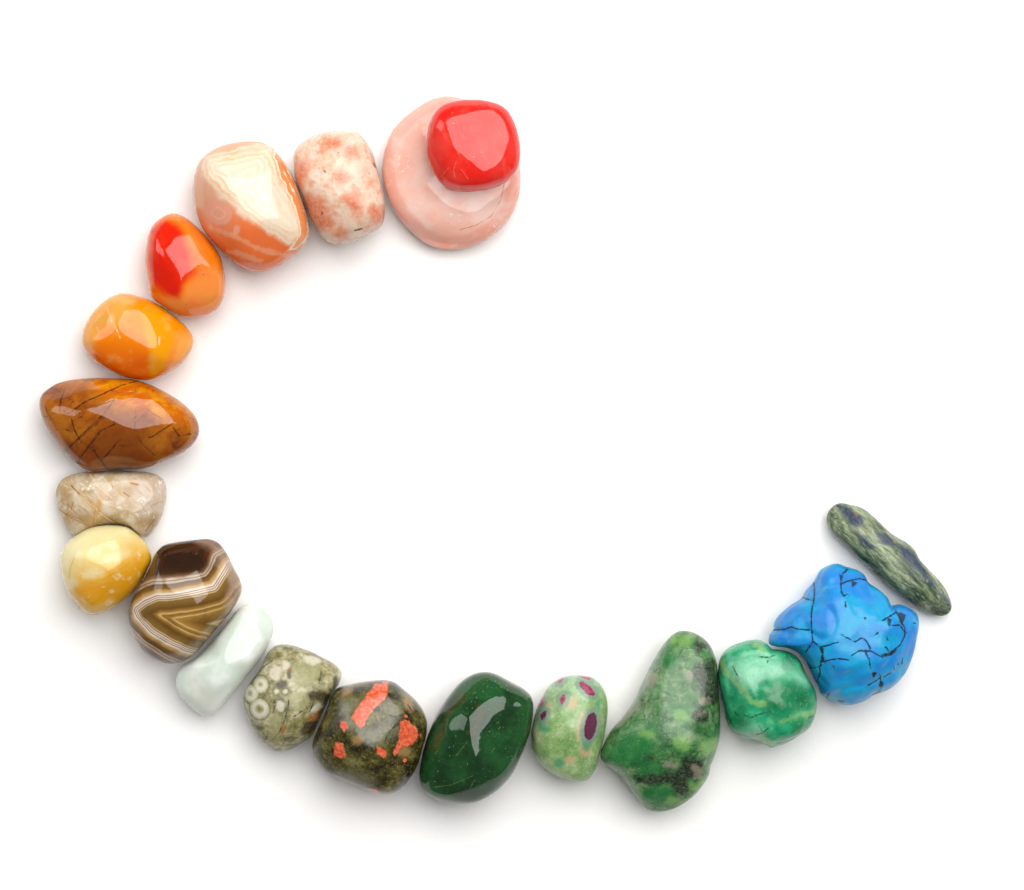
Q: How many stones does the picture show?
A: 19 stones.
